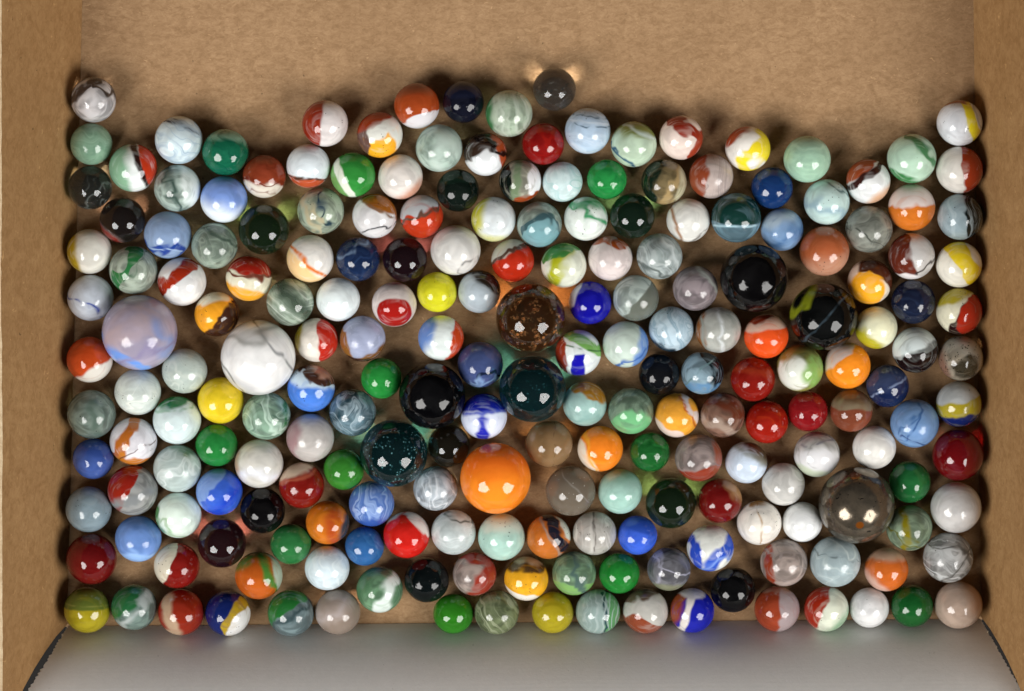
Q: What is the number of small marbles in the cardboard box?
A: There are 200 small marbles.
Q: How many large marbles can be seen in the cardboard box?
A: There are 10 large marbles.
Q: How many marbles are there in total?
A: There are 210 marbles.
